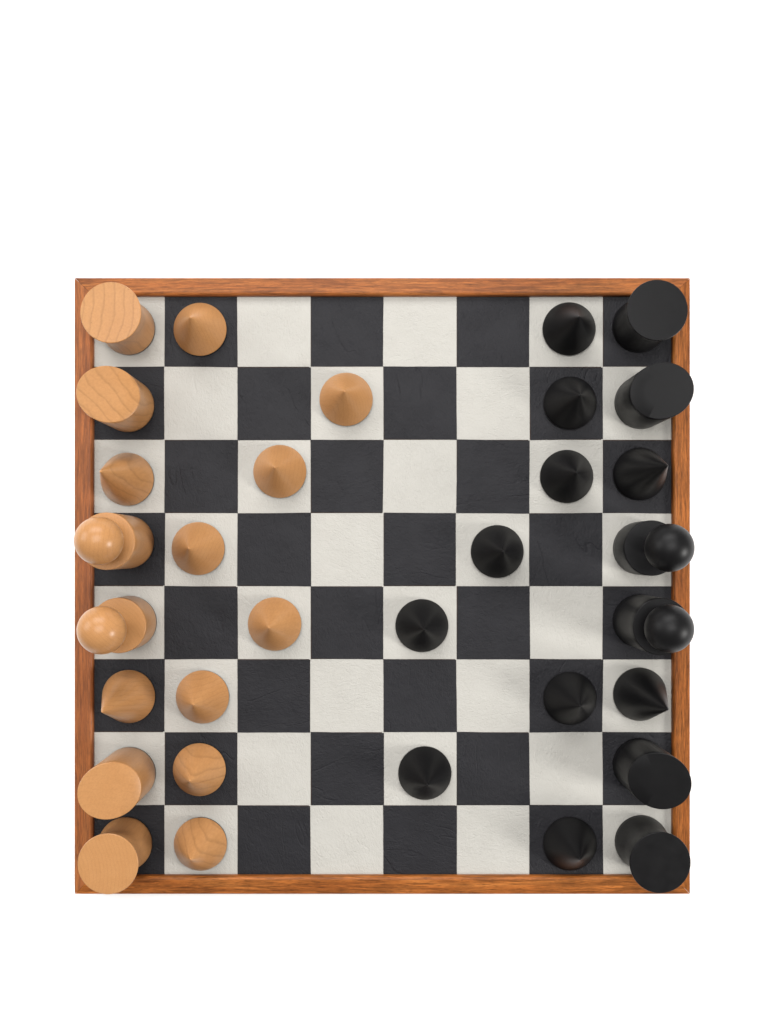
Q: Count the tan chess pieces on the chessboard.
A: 16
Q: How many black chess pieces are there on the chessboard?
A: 16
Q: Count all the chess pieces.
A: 32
